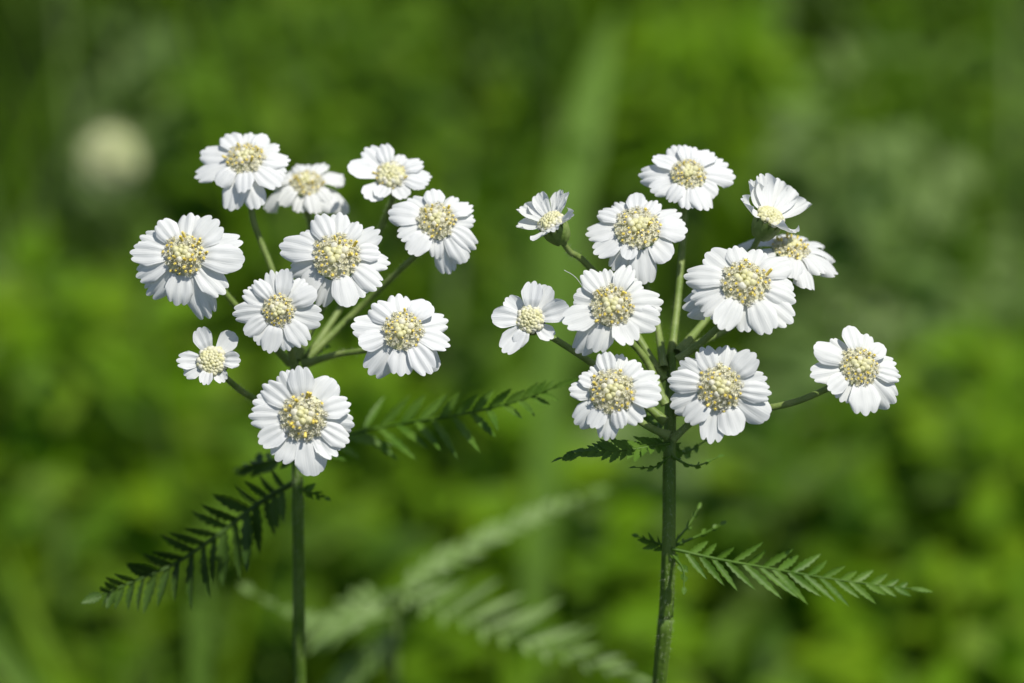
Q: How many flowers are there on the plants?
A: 21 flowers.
